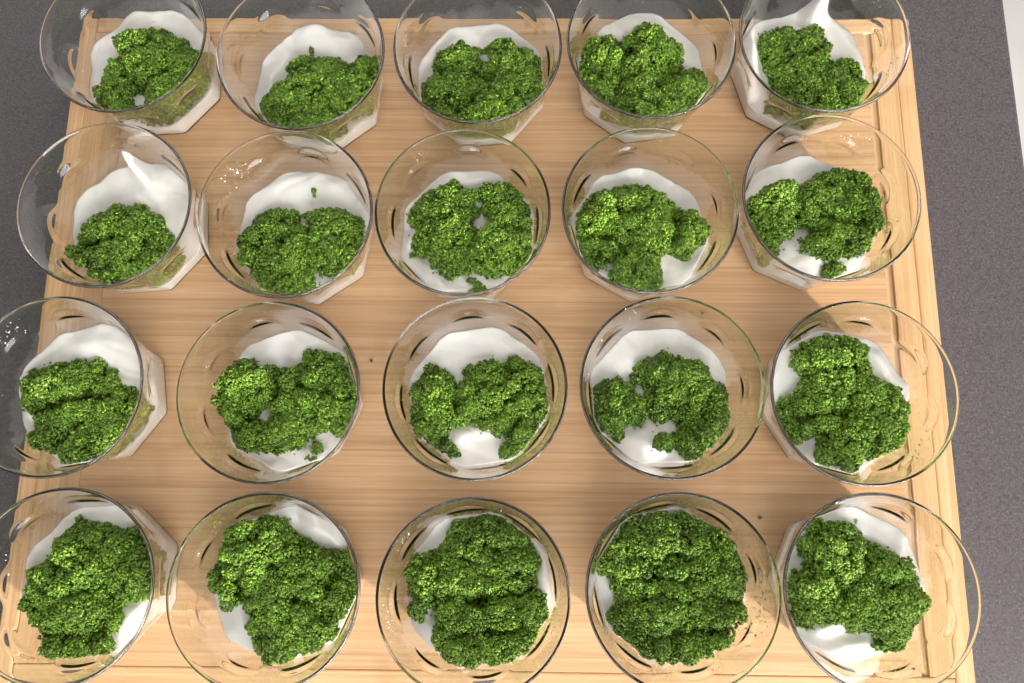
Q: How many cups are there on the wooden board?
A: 20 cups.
